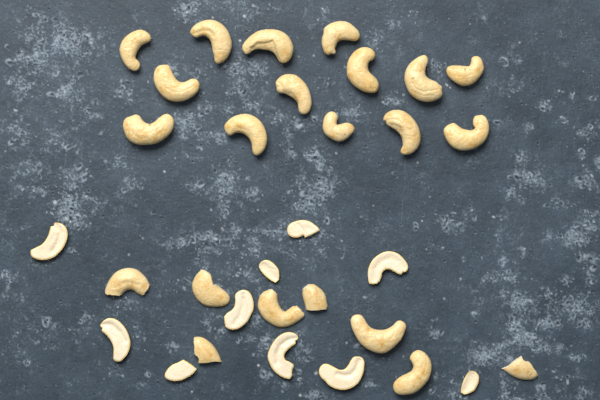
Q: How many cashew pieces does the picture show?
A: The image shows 16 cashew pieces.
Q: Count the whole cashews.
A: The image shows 16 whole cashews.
